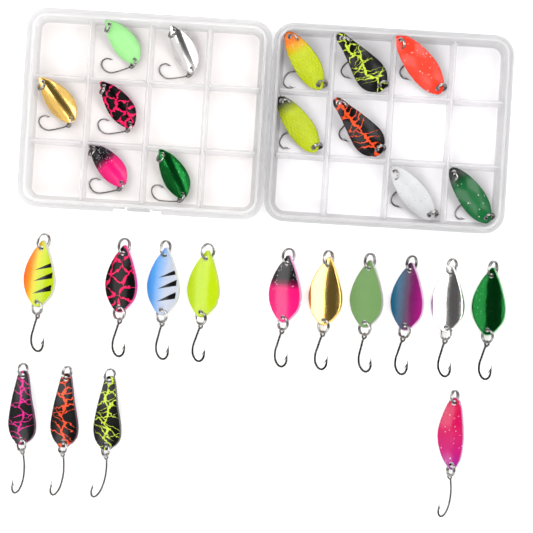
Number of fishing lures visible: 27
